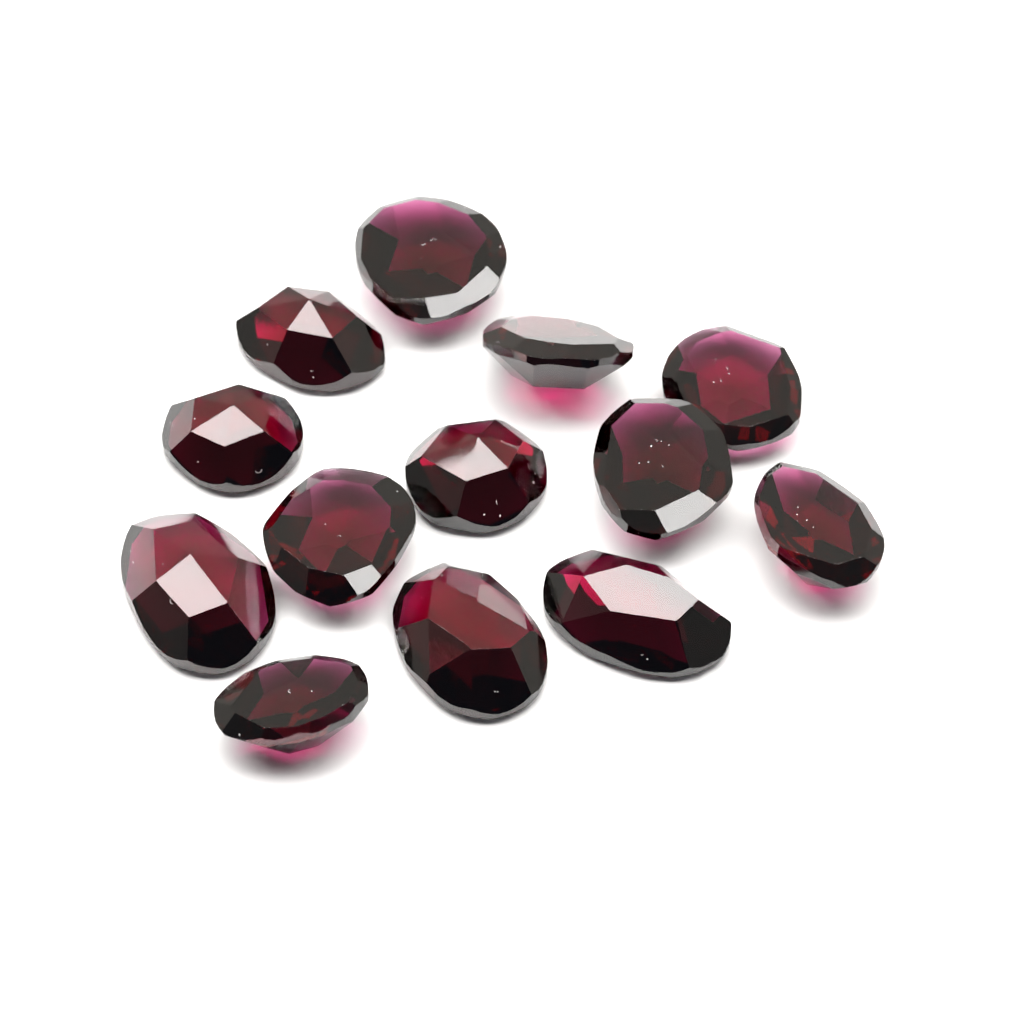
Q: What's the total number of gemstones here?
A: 13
